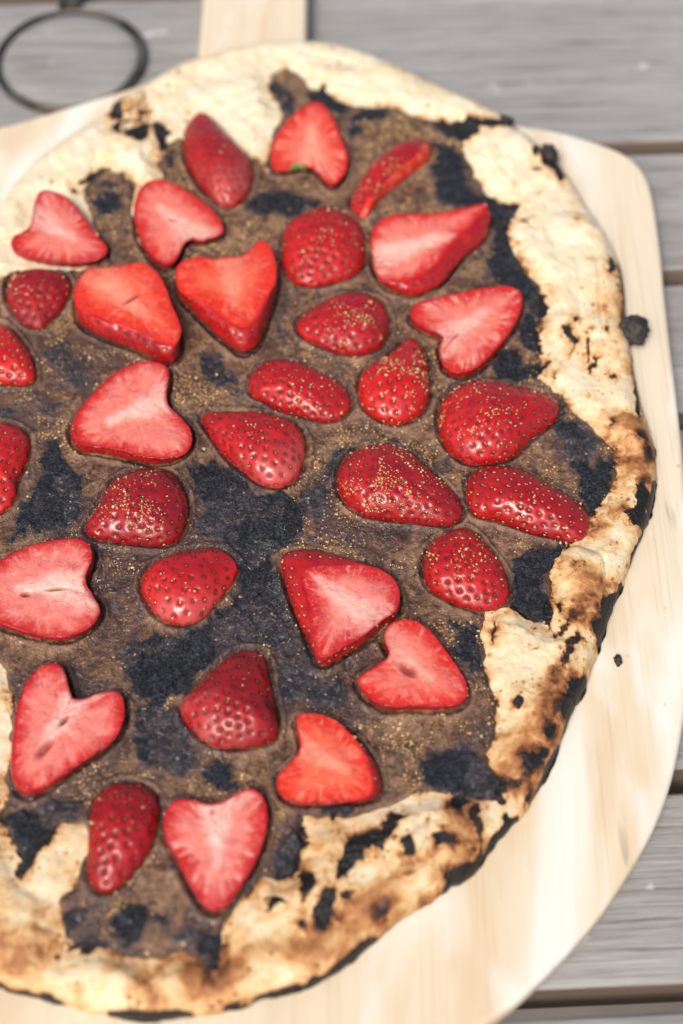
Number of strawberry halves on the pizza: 32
